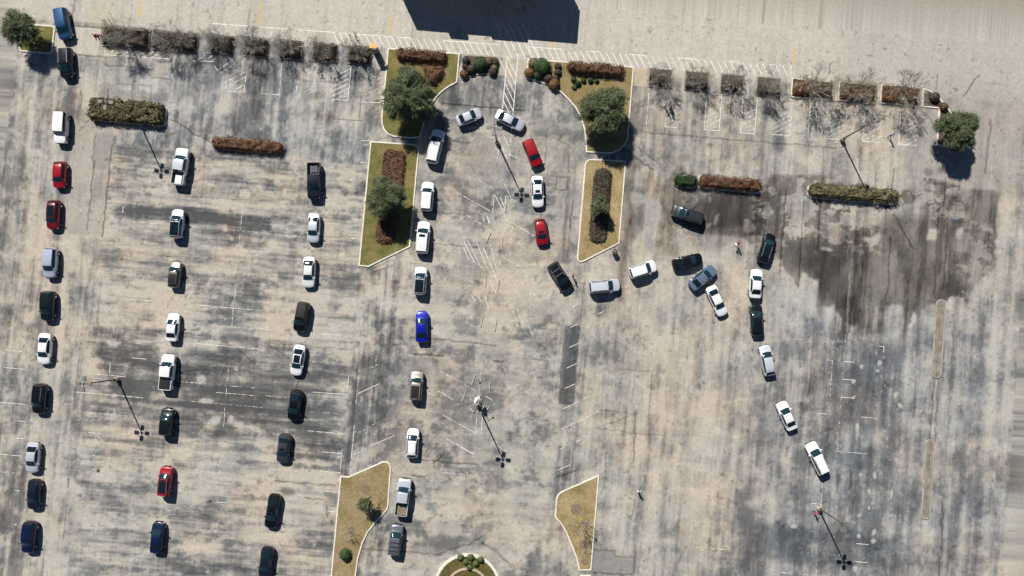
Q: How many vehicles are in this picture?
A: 56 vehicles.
